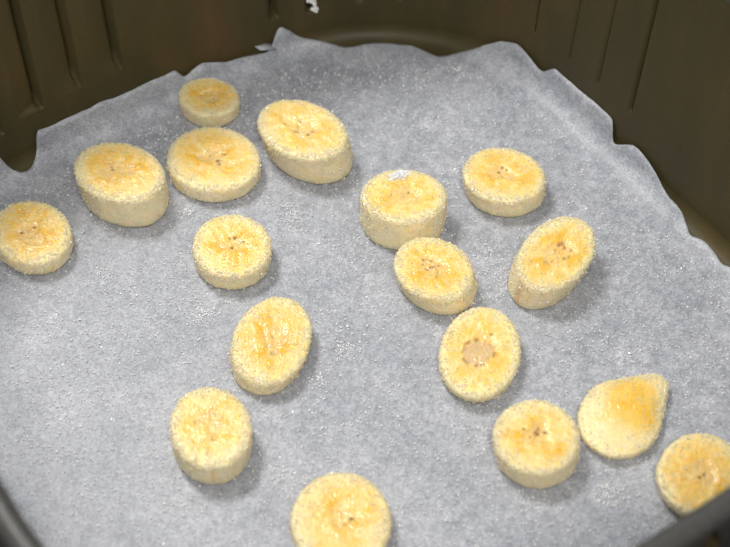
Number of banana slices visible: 17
